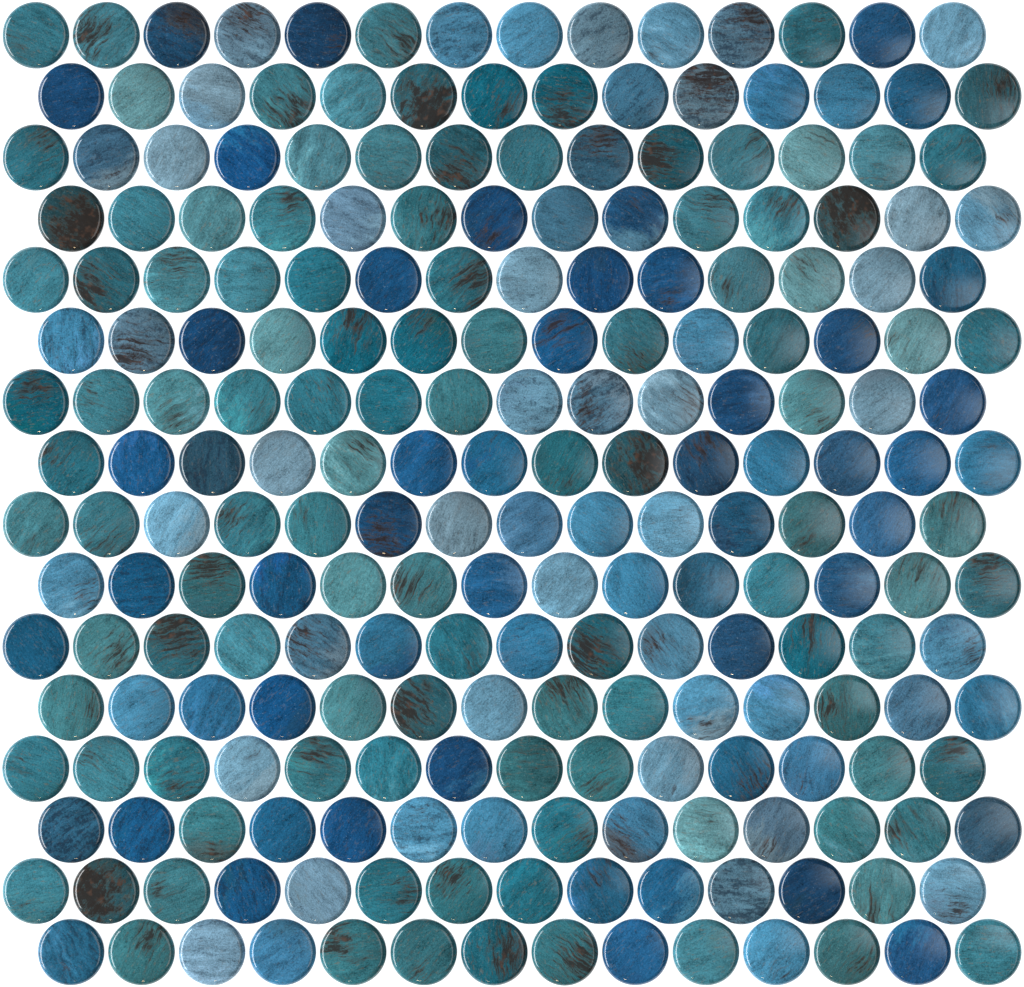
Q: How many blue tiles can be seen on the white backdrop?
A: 113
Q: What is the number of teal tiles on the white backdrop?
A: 111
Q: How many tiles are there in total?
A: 224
